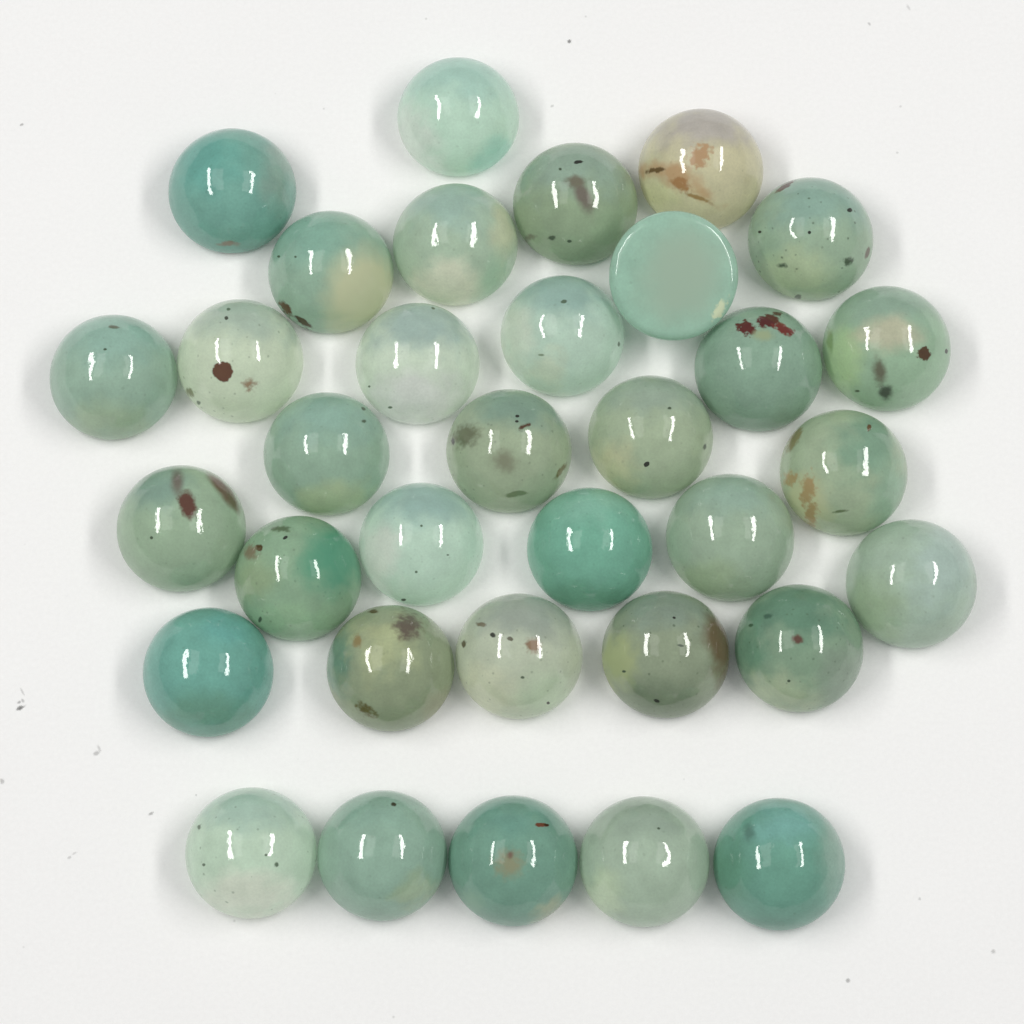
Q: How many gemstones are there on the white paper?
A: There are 34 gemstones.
